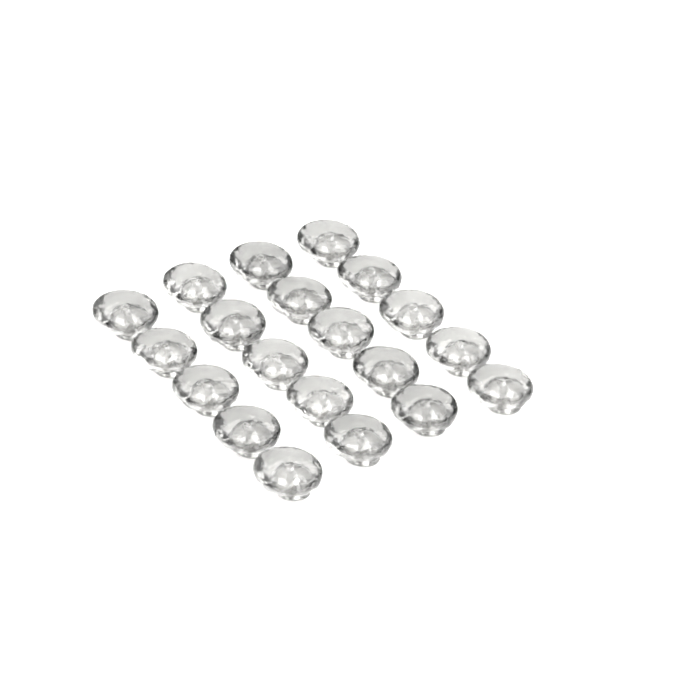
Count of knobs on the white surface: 20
